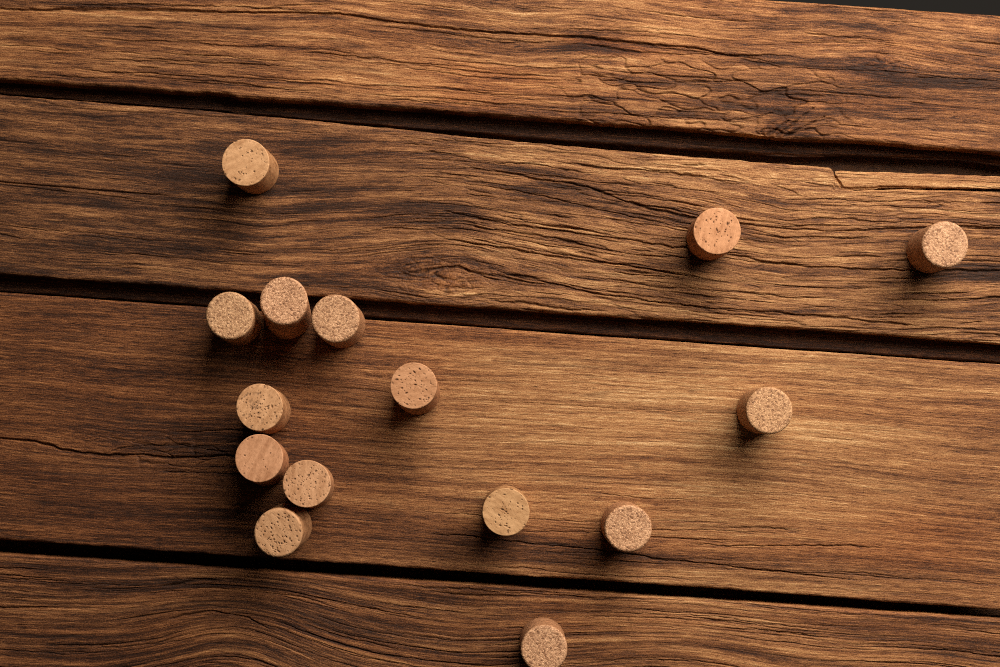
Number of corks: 15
